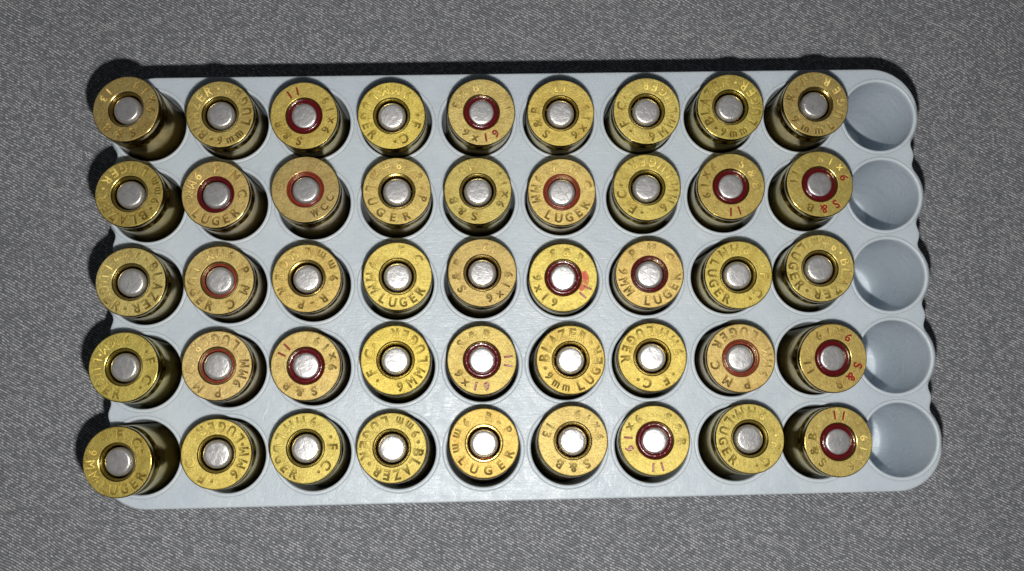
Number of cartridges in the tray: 45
